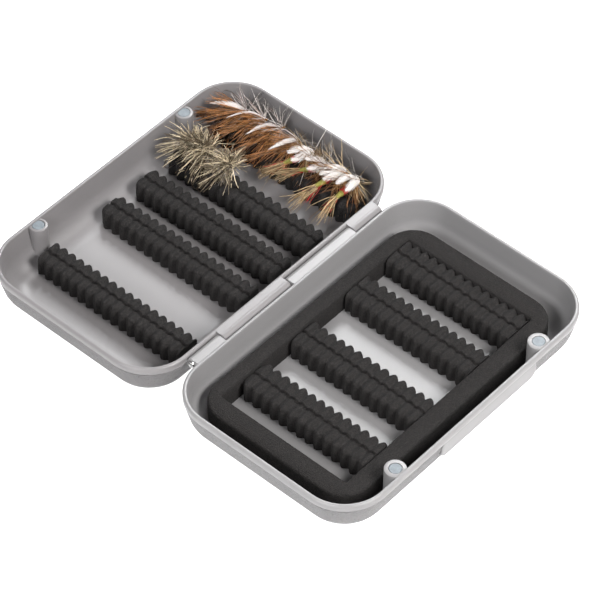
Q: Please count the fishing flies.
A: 11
